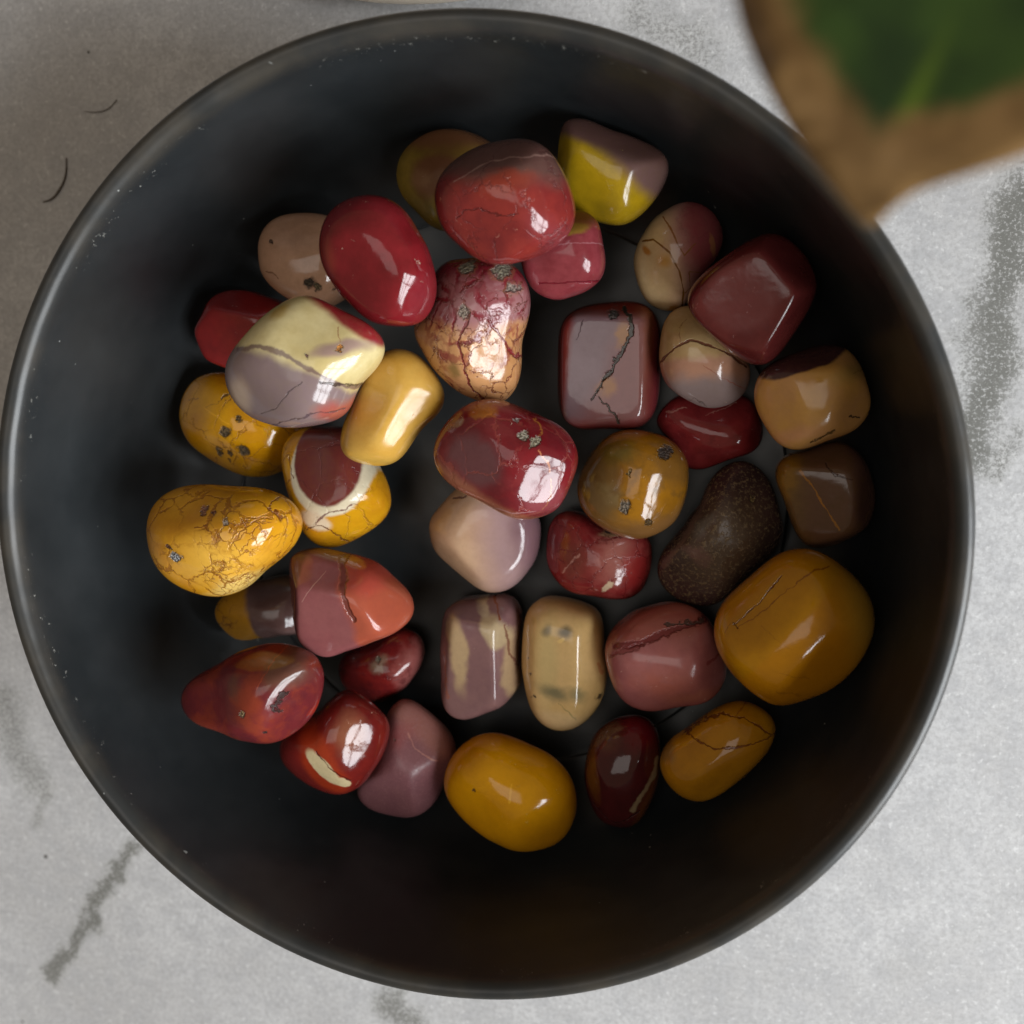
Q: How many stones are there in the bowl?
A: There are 38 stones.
